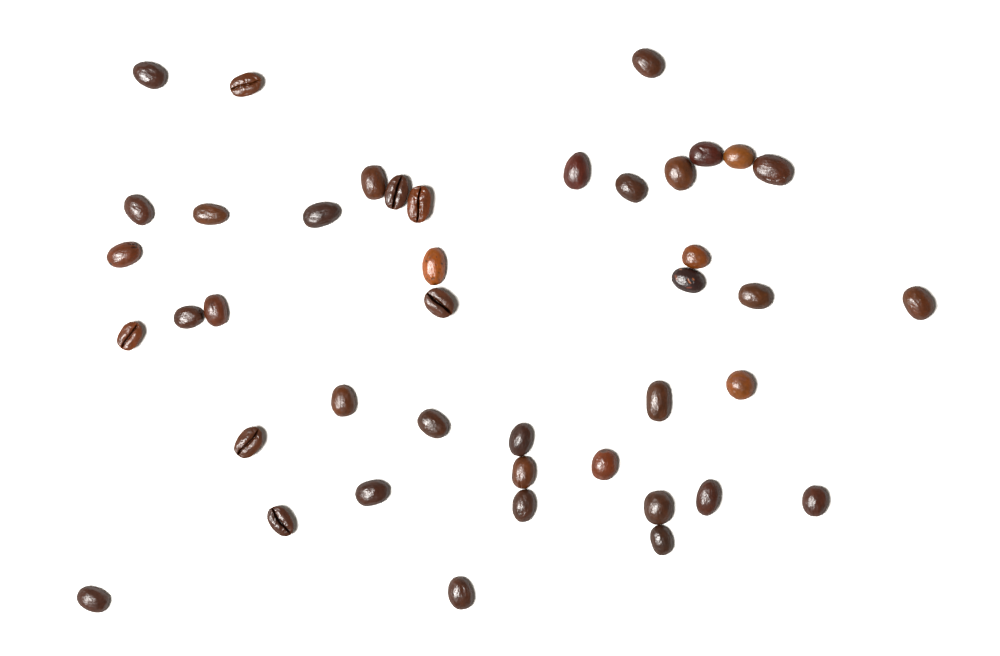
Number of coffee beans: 42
